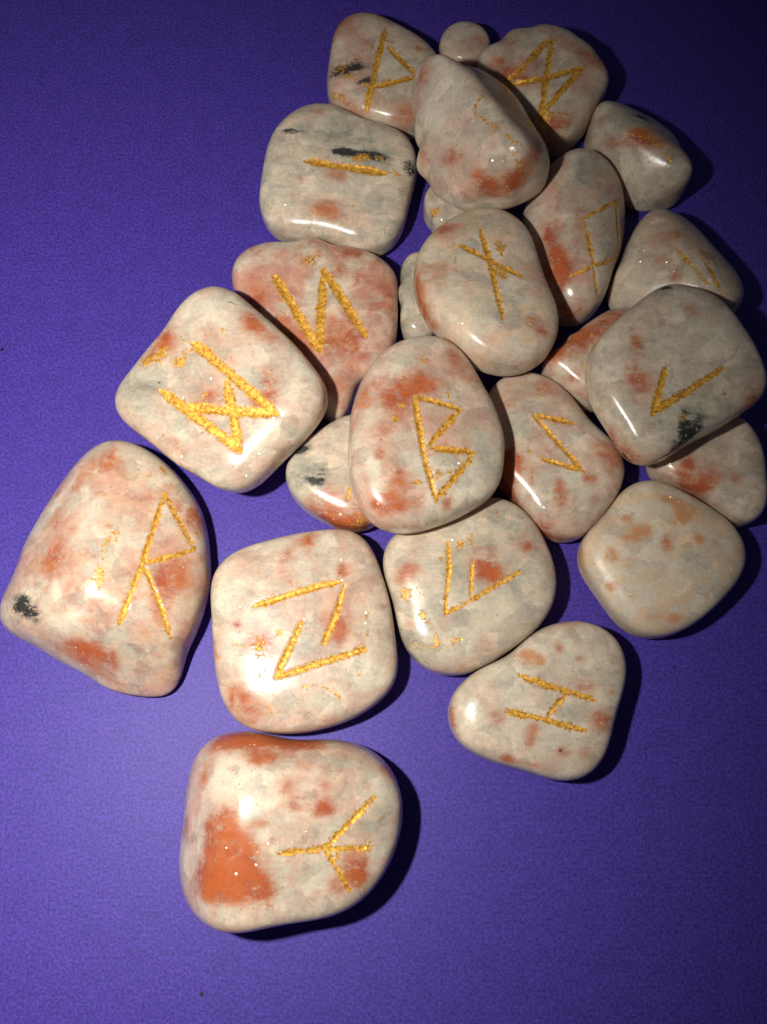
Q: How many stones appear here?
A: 25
